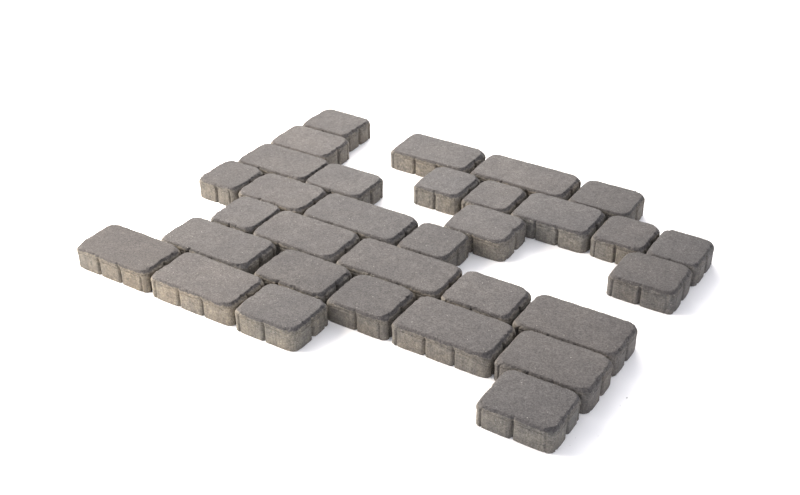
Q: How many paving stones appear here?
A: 32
